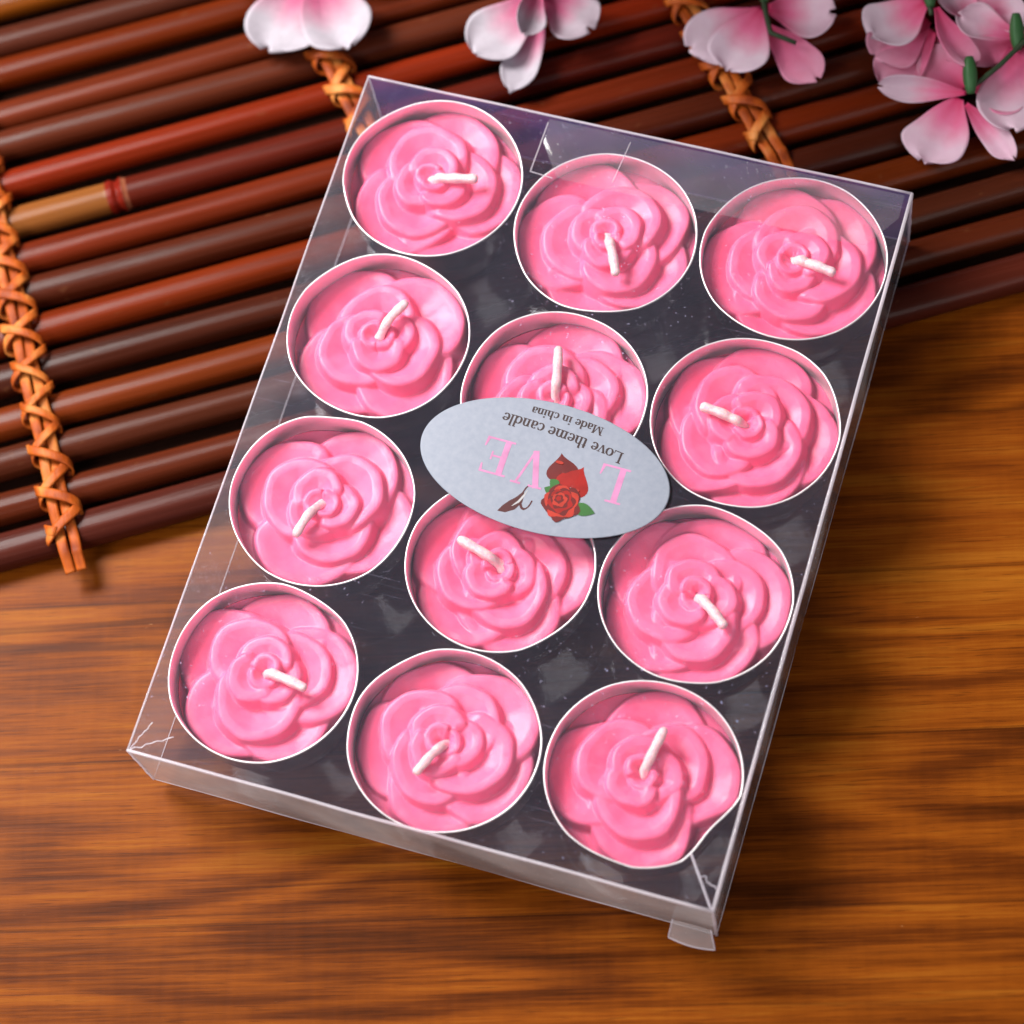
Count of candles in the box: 12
